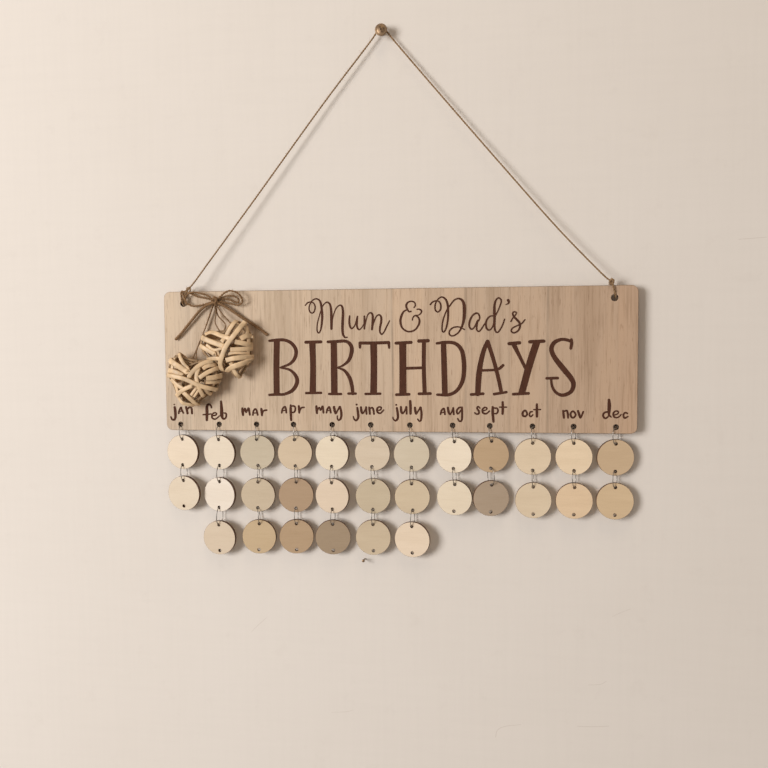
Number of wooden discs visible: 30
